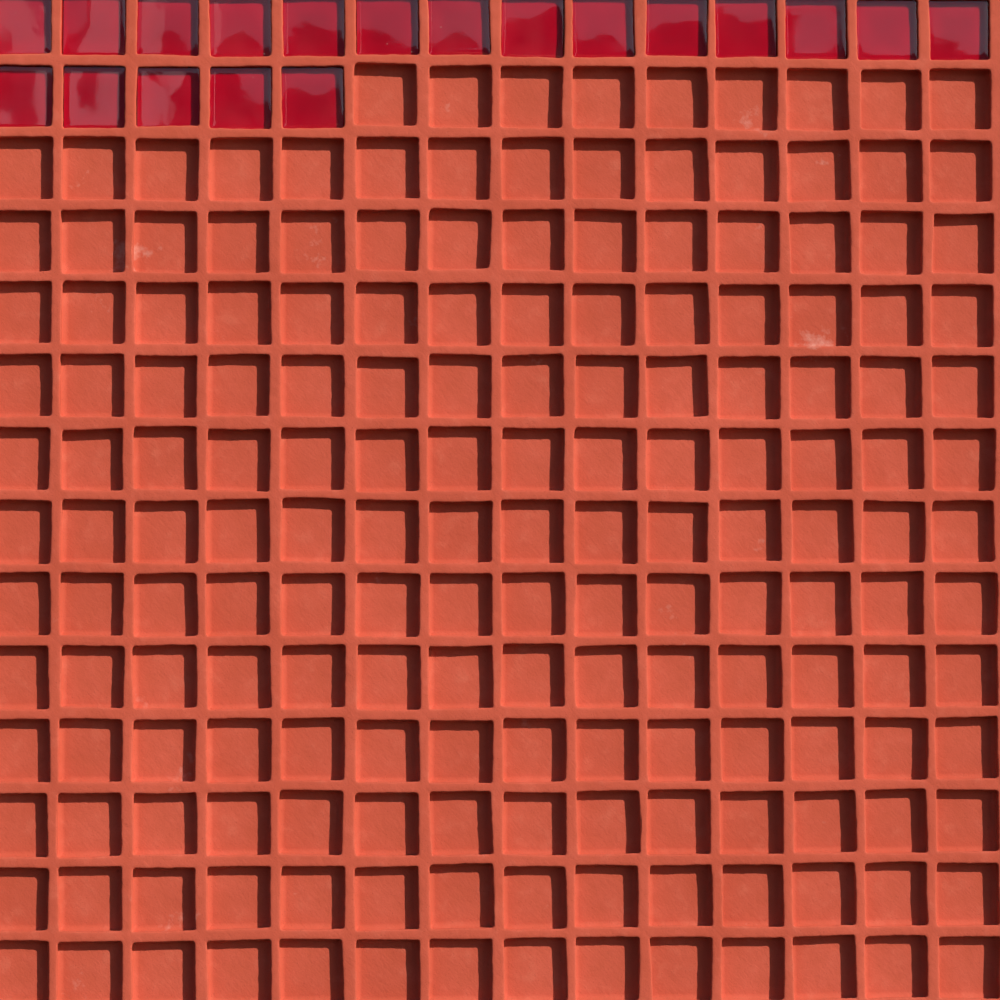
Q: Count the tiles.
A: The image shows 19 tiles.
